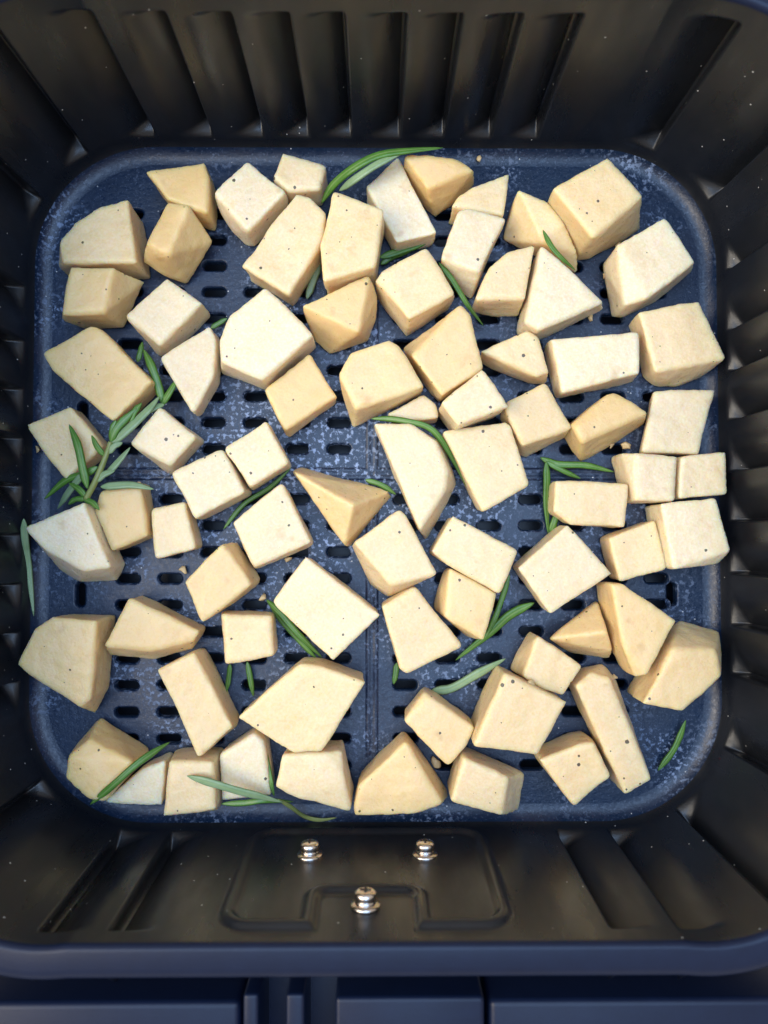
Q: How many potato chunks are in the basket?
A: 77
